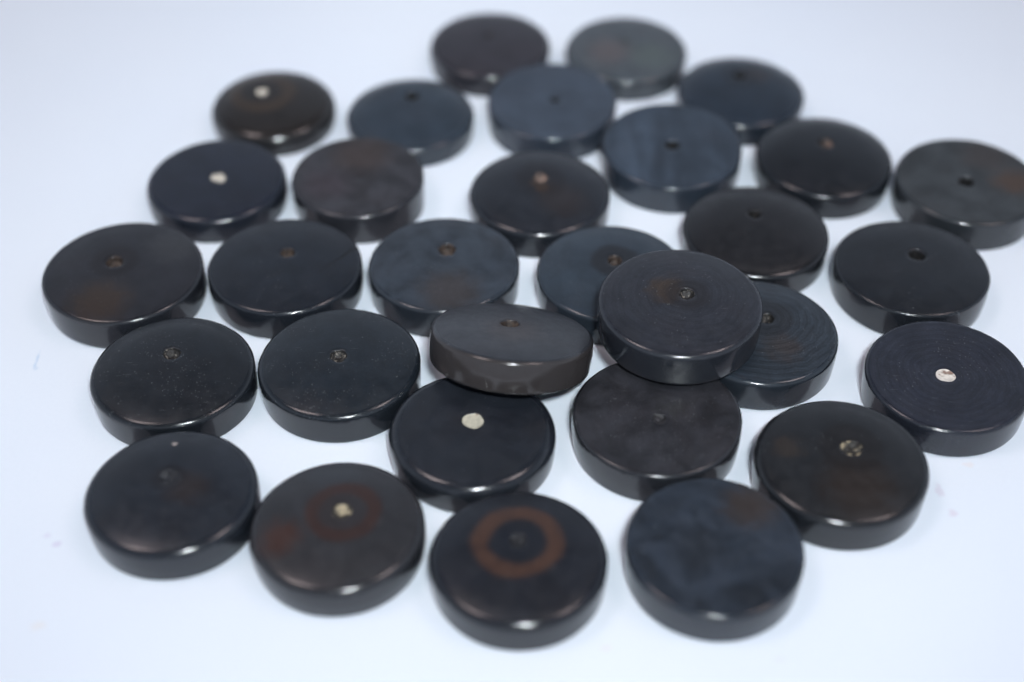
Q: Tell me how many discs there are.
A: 31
